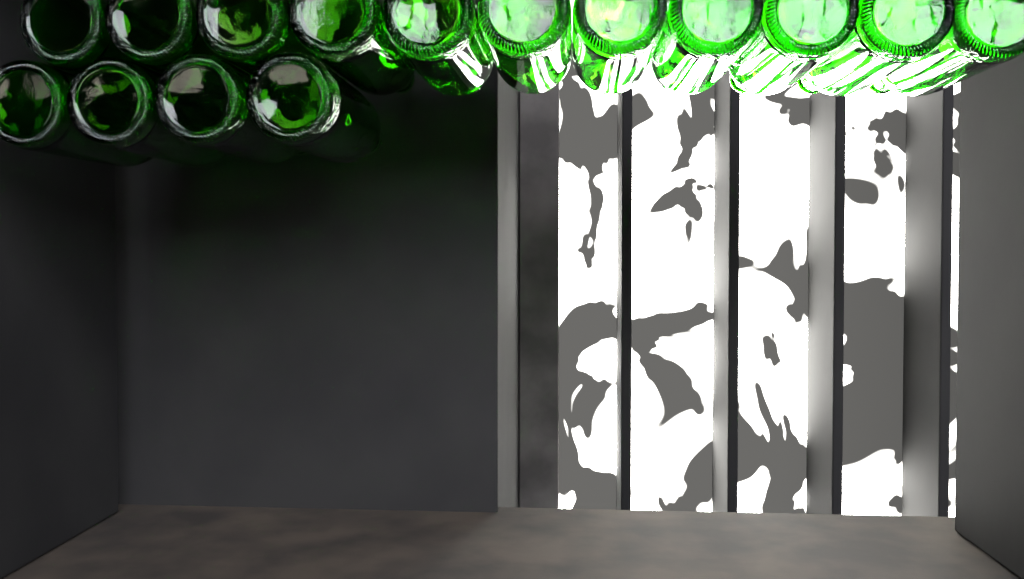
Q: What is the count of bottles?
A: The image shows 15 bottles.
